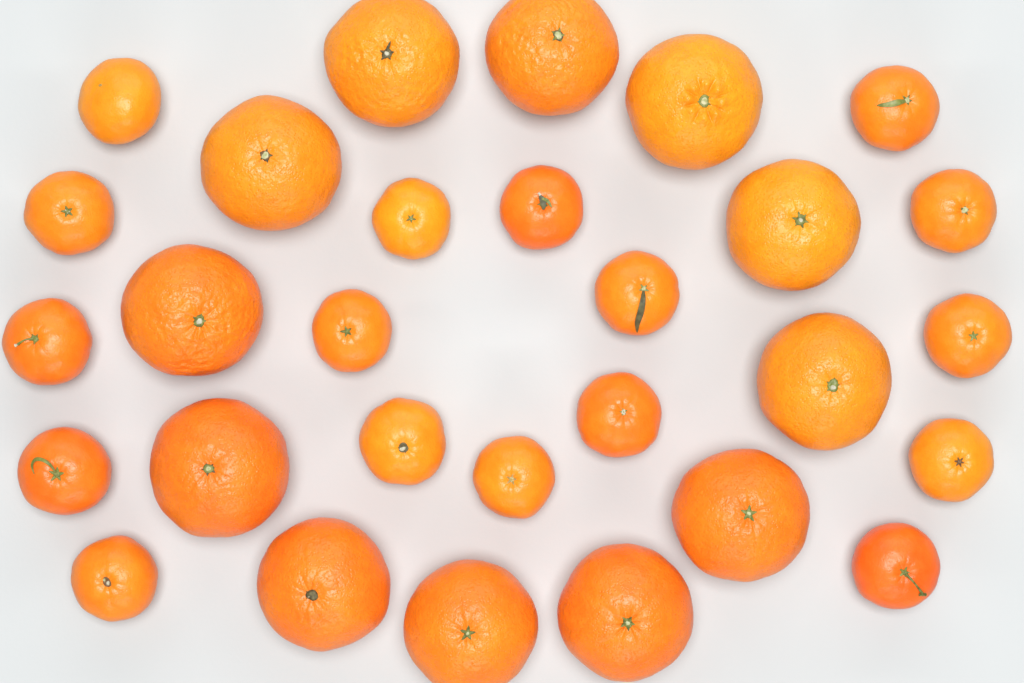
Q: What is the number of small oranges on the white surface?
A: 17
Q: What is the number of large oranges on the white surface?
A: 12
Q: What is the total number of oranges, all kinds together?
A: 29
